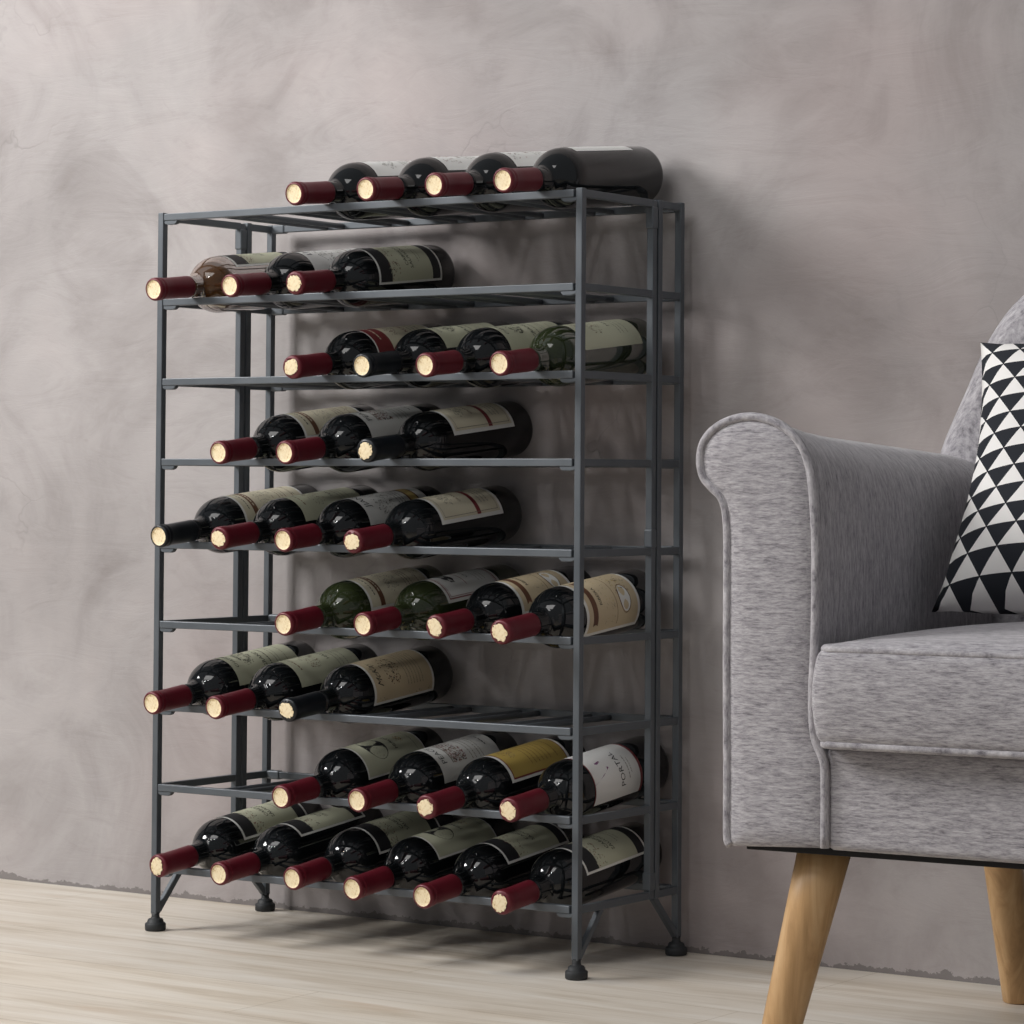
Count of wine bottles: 35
